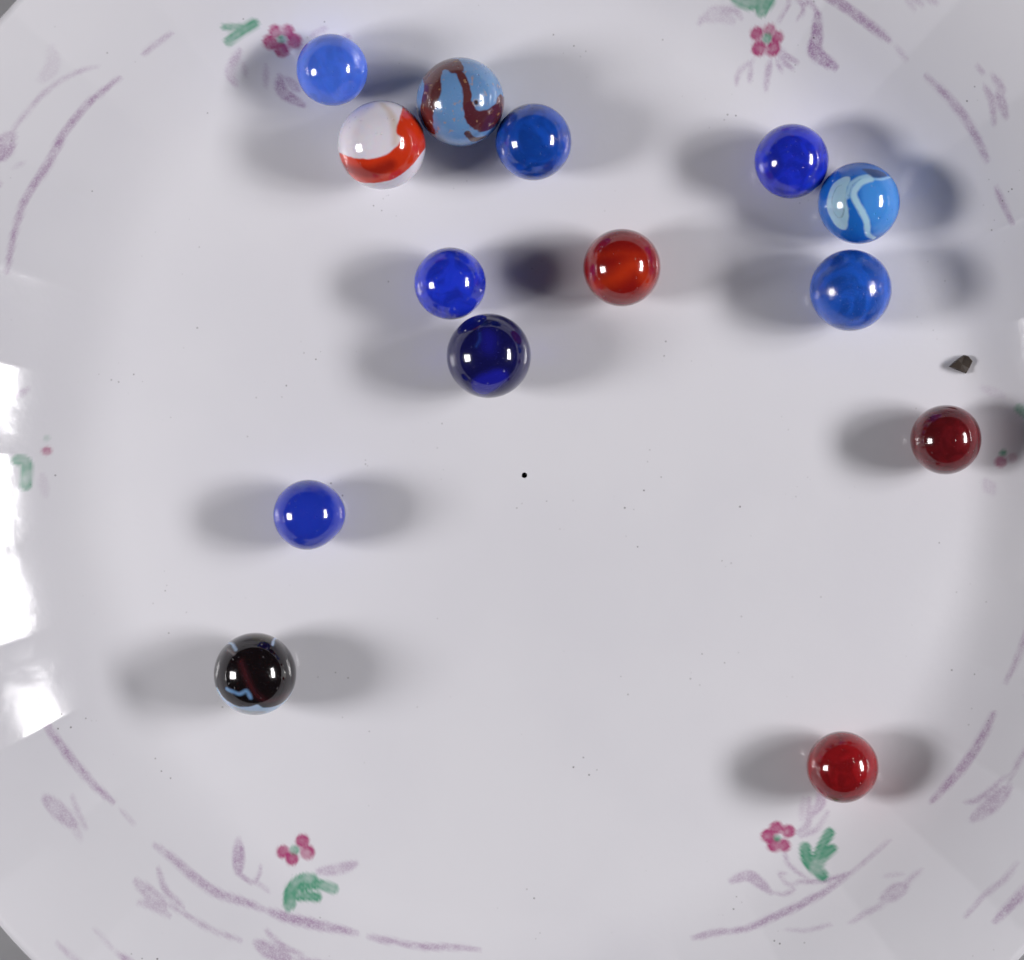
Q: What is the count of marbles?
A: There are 14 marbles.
